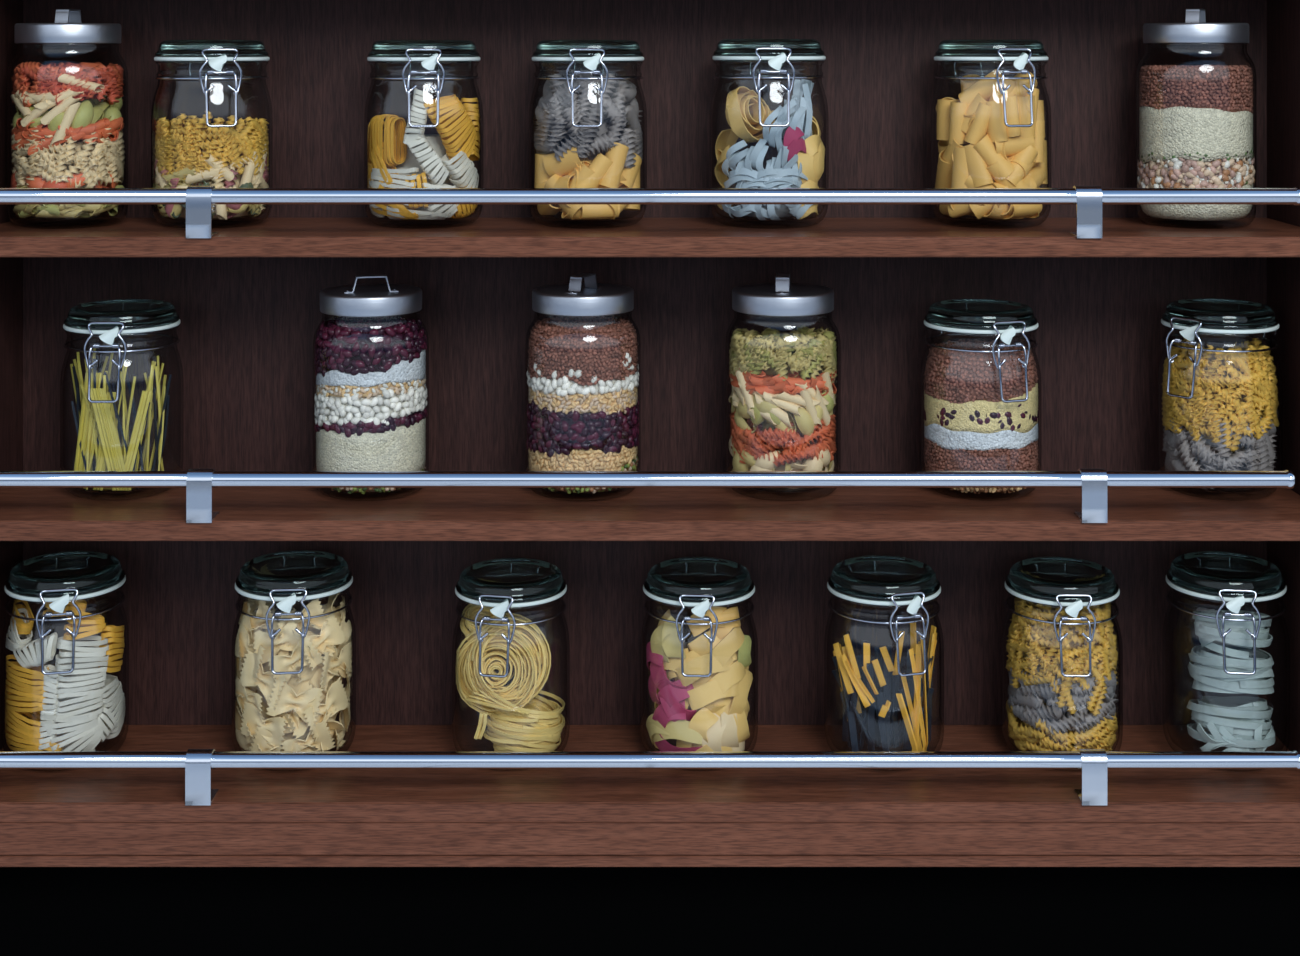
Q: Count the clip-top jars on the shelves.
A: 15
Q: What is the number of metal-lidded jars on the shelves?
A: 5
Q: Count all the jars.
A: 20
